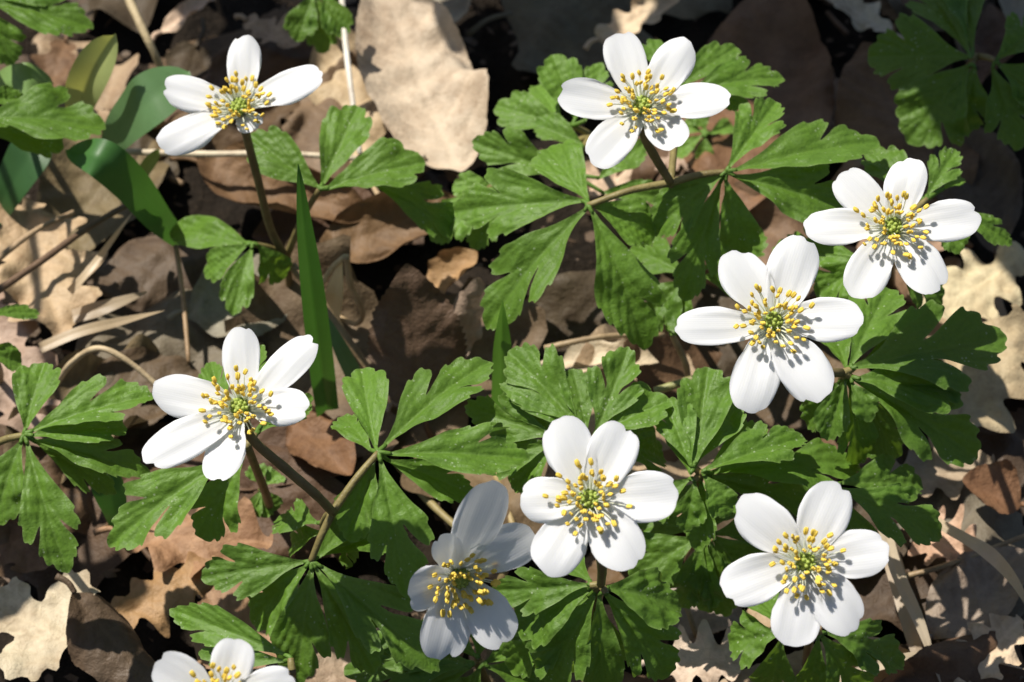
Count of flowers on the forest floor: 9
